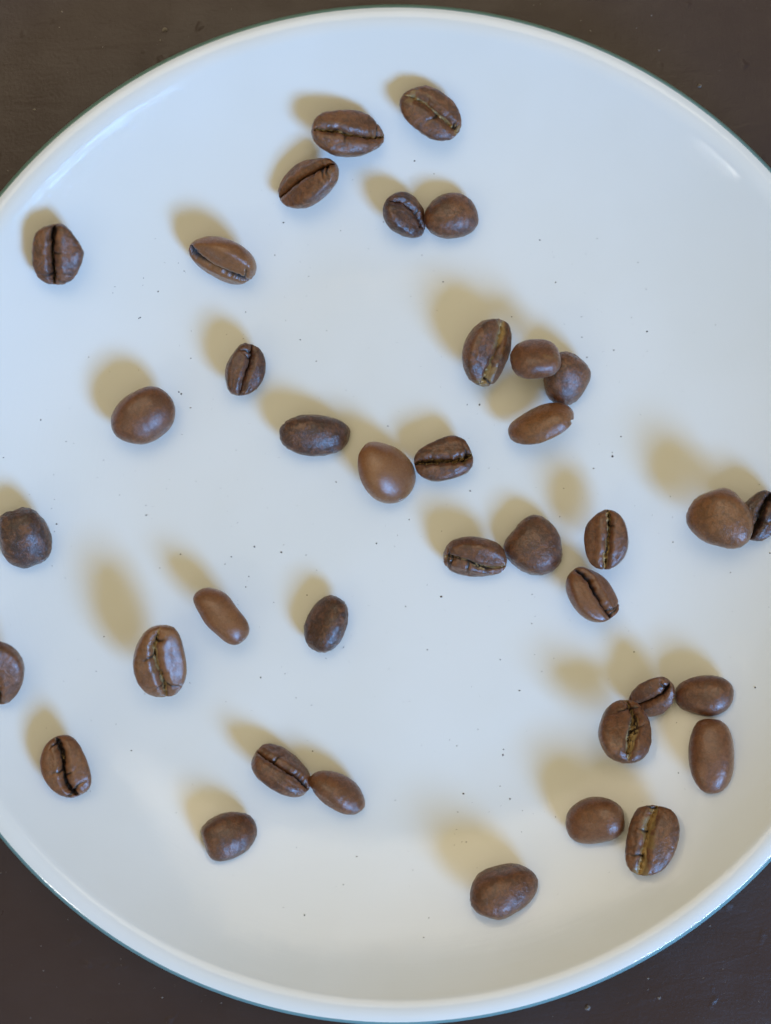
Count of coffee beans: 38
